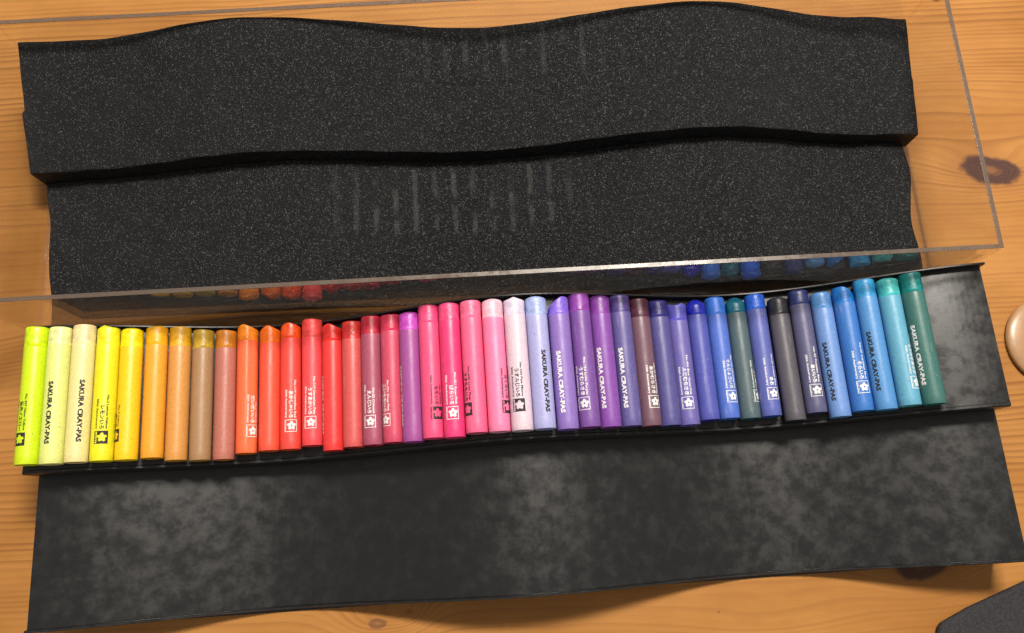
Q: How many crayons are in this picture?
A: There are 42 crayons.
